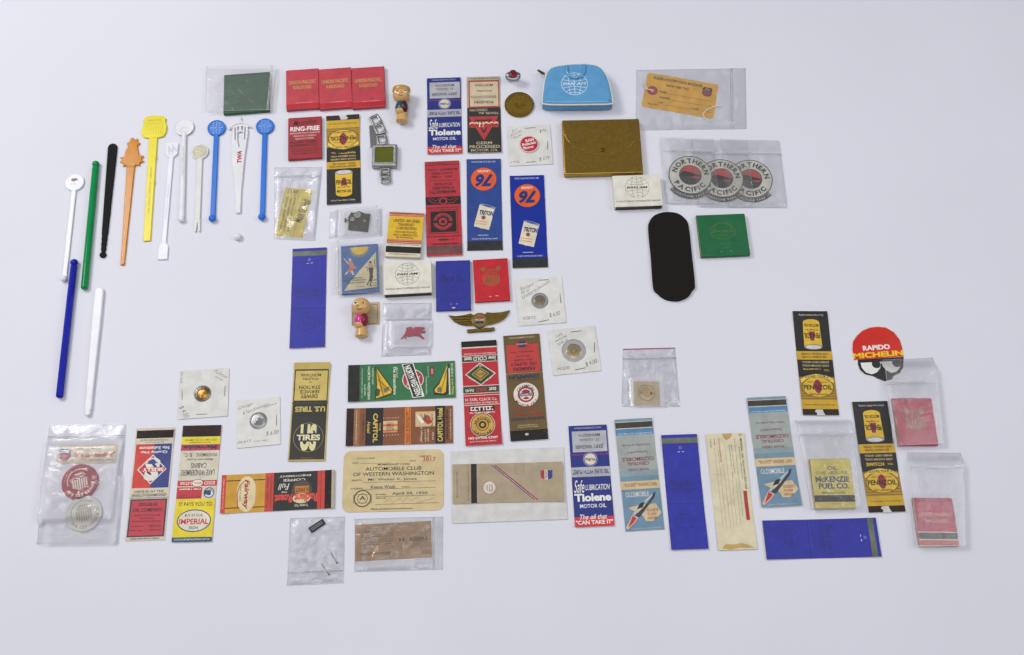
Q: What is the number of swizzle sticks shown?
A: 13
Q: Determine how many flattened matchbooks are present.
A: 24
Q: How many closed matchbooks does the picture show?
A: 13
